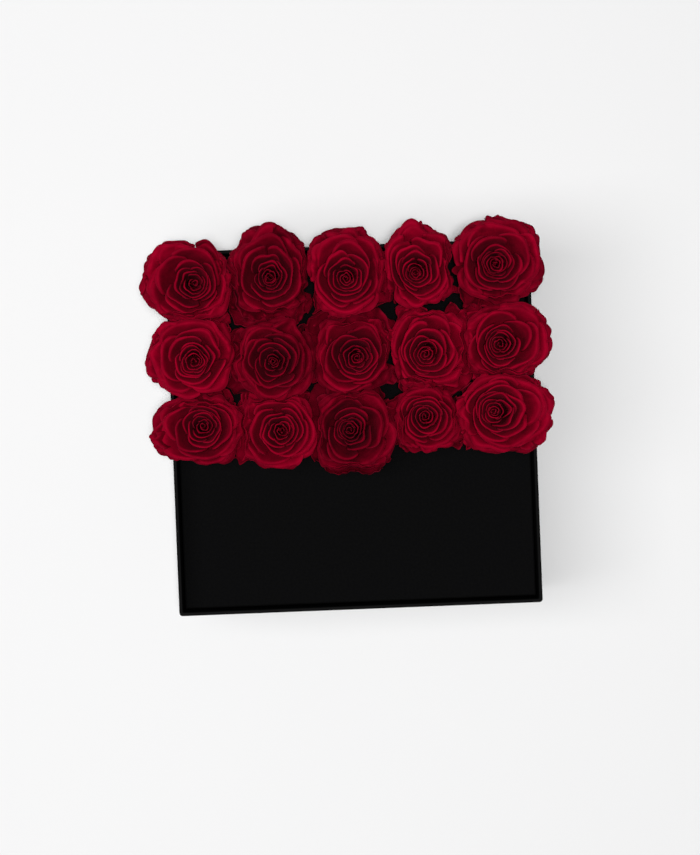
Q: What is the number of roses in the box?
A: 15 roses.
